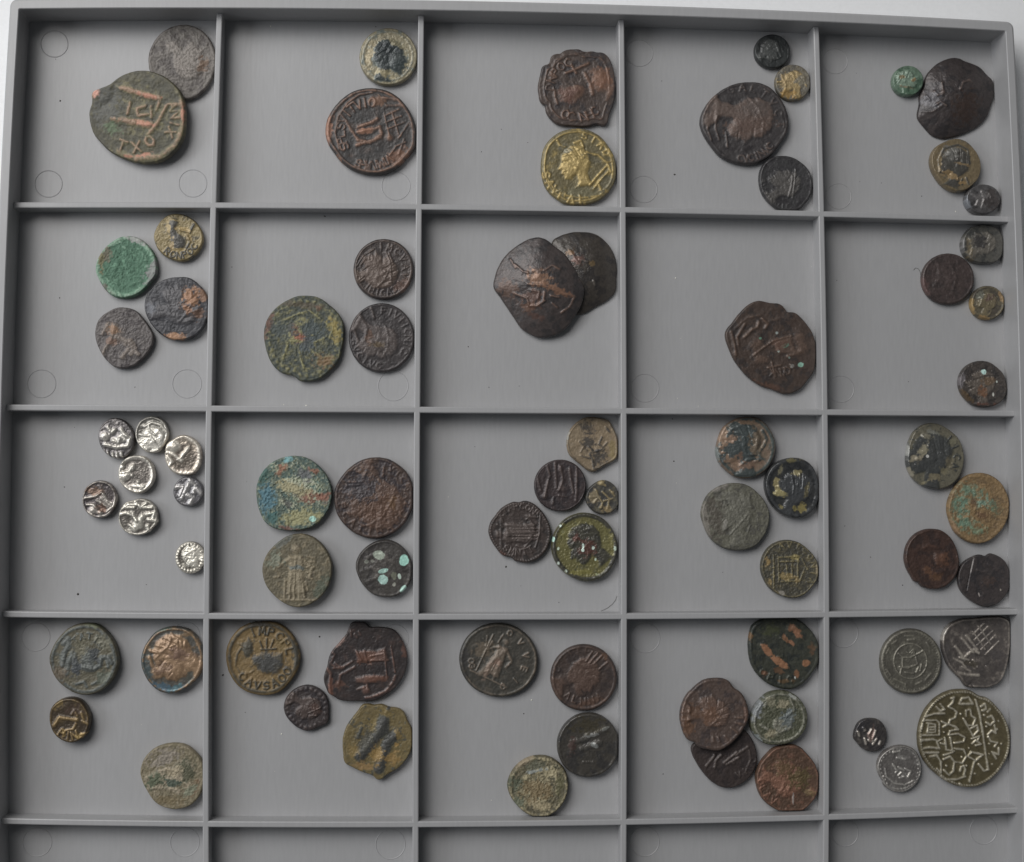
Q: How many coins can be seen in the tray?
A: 75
